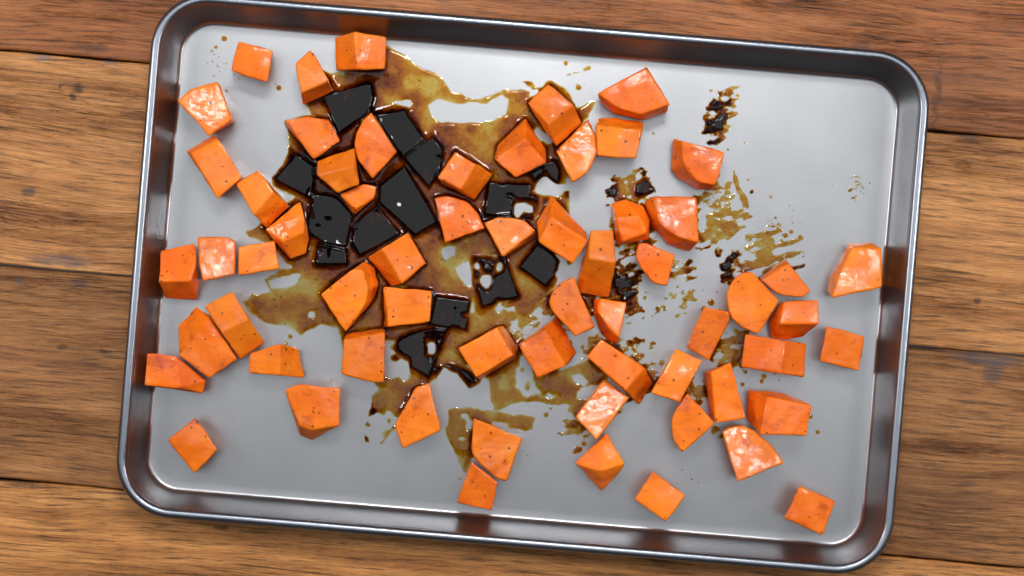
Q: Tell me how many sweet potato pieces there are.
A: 62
